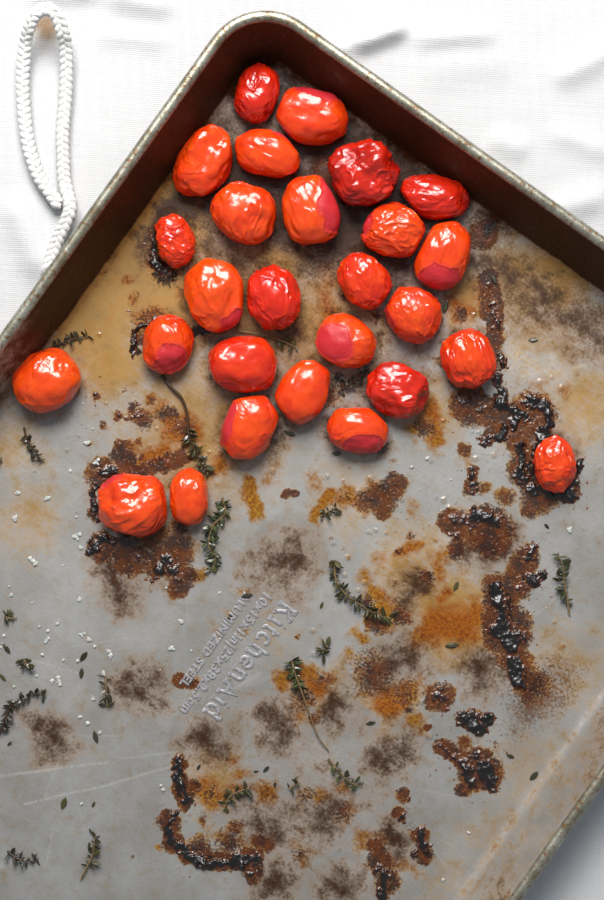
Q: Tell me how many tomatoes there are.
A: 27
